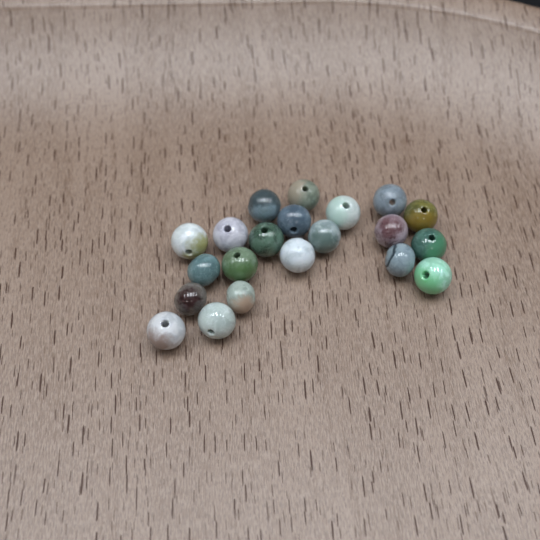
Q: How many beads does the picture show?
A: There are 21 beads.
